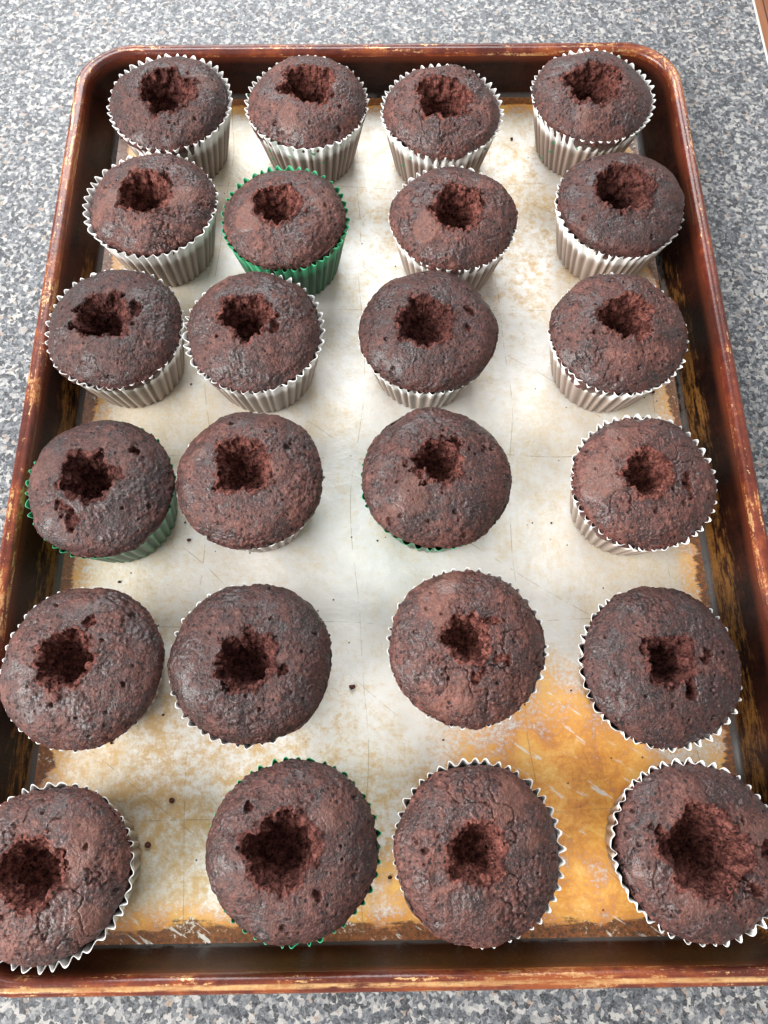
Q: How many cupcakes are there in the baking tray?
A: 24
